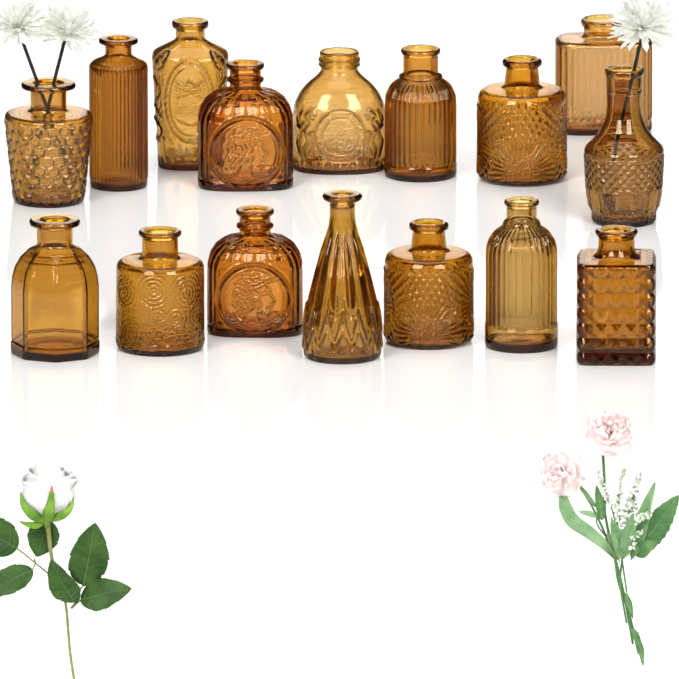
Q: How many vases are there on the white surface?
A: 16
